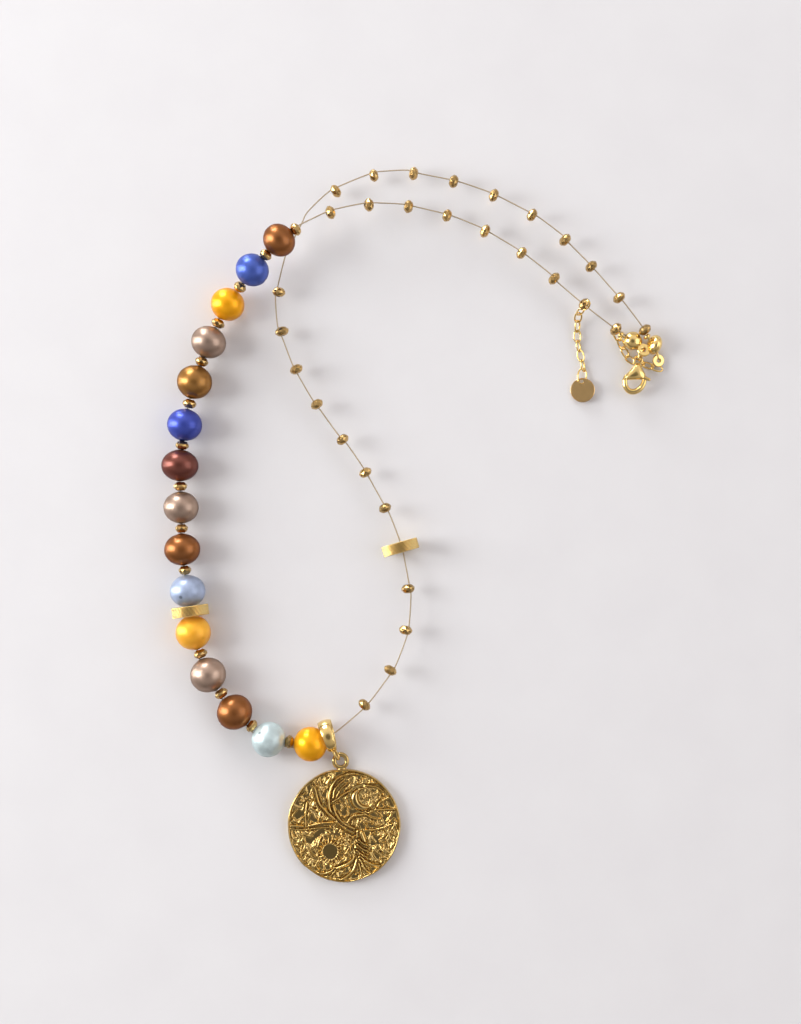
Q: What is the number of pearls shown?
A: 15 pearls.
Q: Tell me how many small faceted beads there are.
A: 44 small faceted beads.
